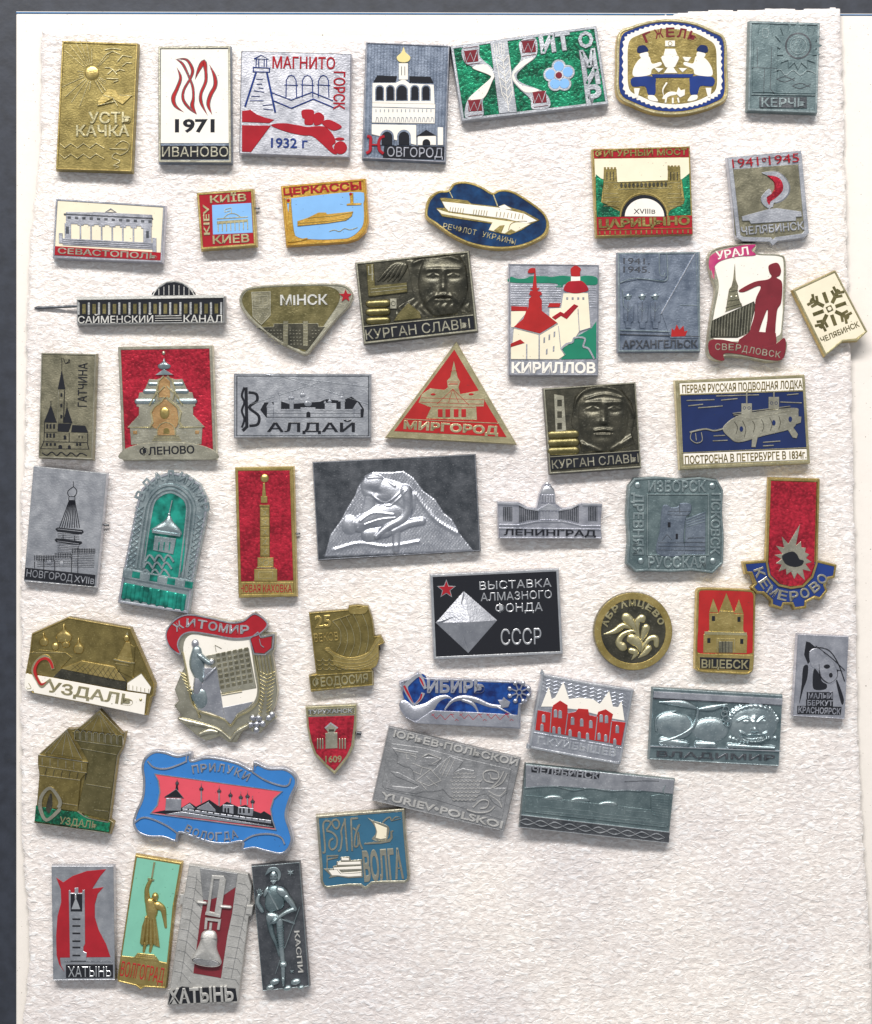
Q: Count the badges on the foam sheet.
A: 53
